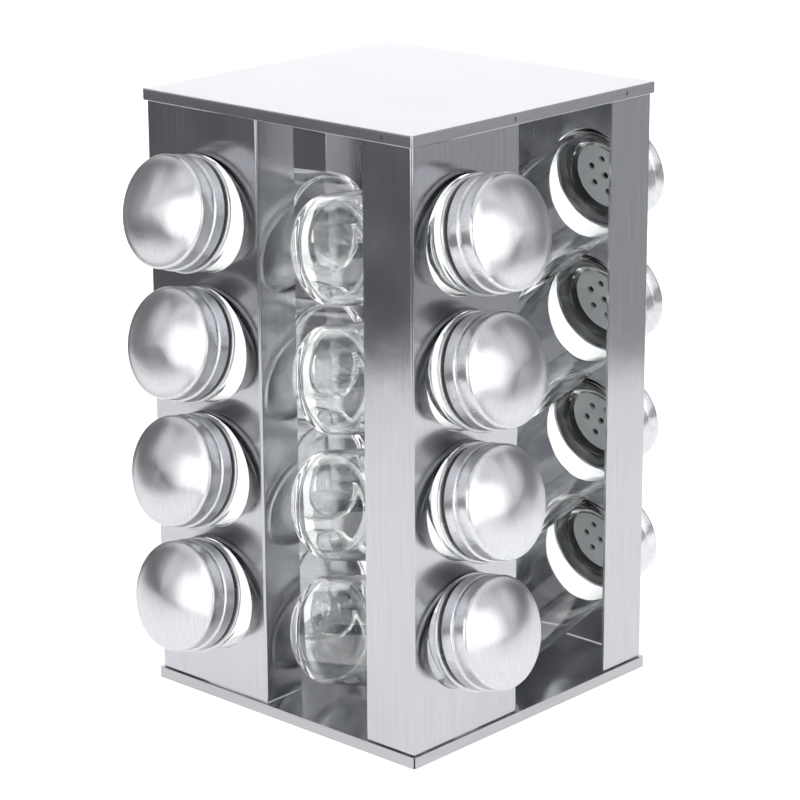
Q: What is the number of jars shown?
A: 12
